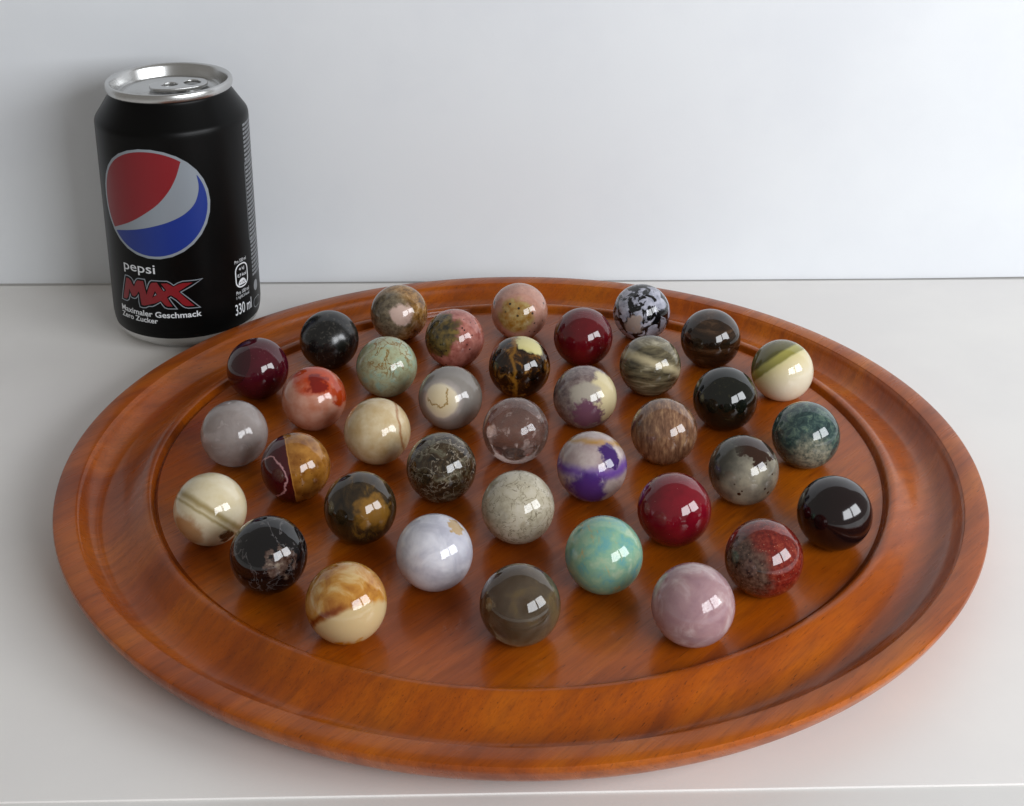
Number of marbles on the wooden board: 37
